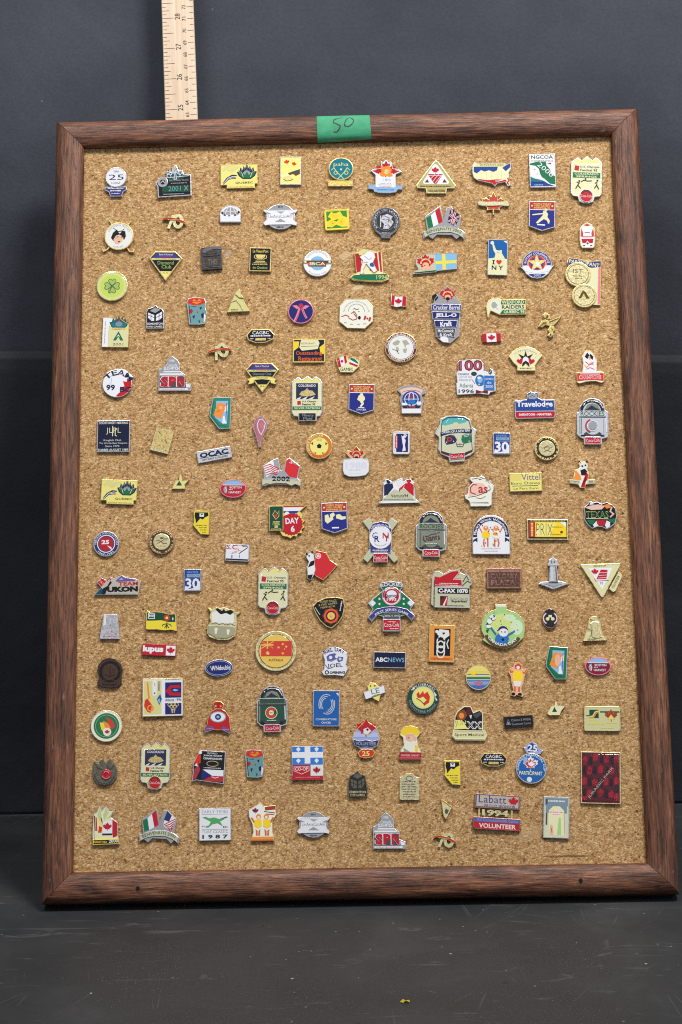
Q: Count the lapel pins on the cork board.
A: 148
